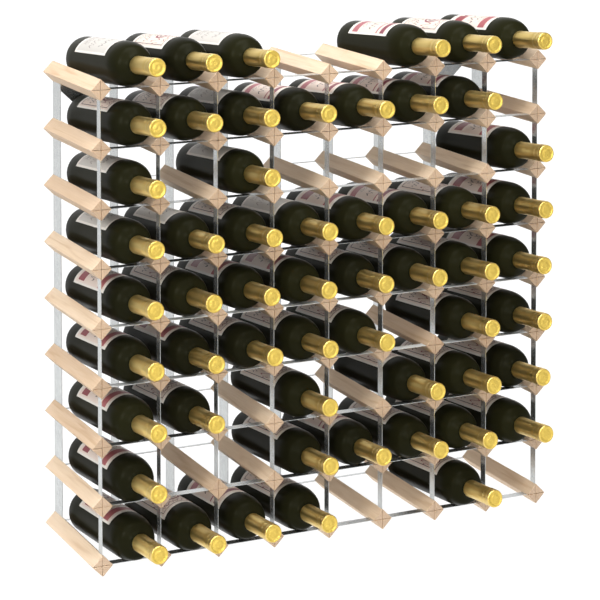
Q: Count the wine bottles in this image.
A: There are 56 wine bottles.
